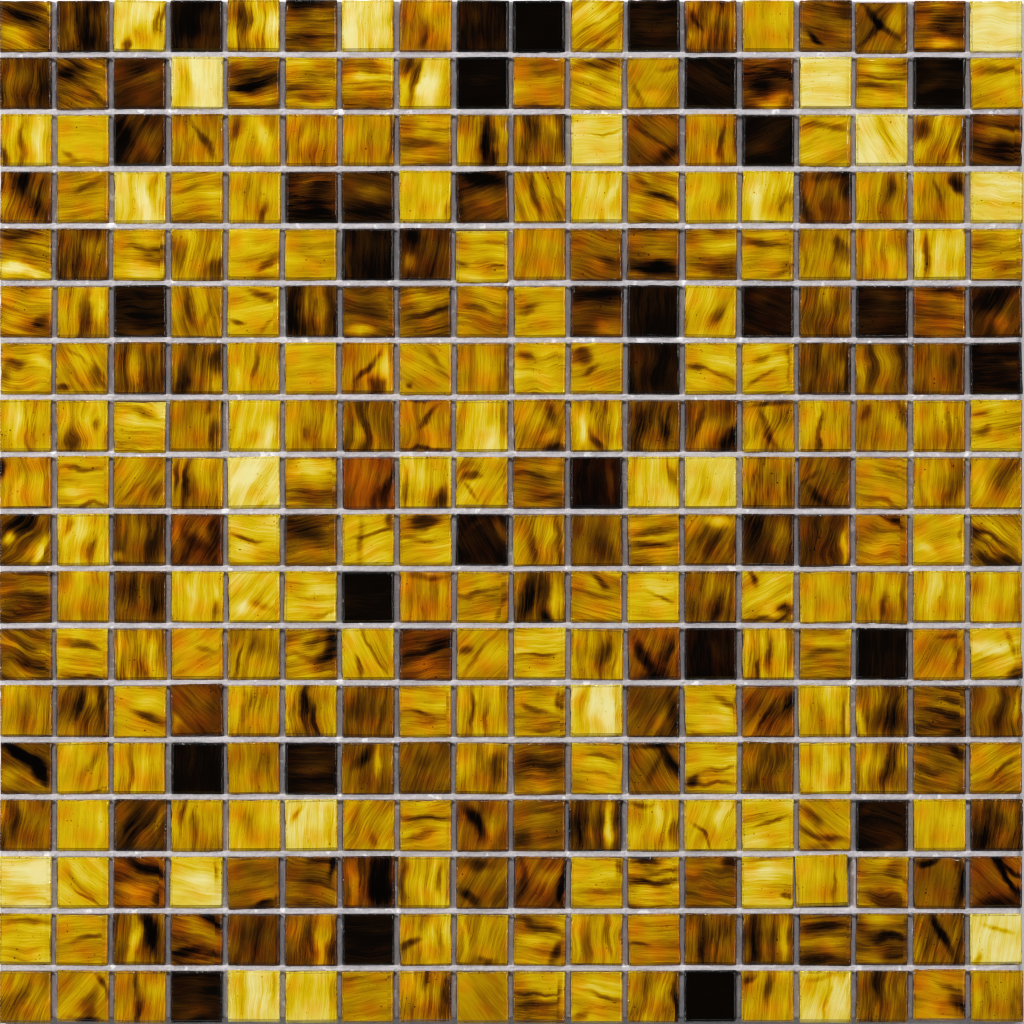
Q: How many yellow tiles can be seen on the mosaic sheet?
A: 200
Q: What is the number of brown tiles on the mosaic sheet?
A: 98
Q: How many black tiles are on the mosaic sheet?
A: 26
